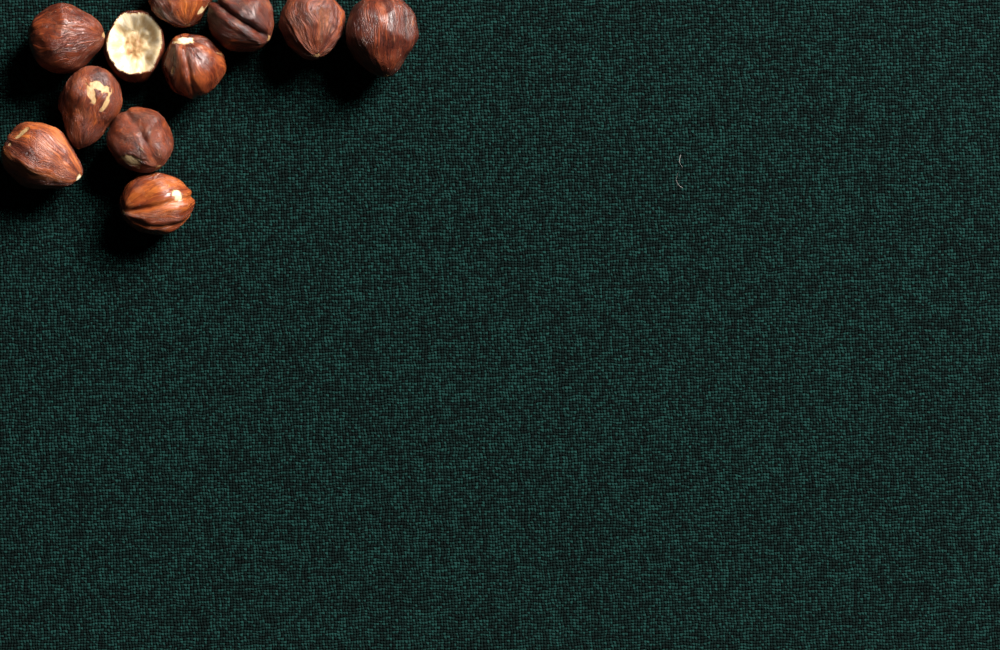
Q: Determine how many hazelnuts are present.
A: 11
